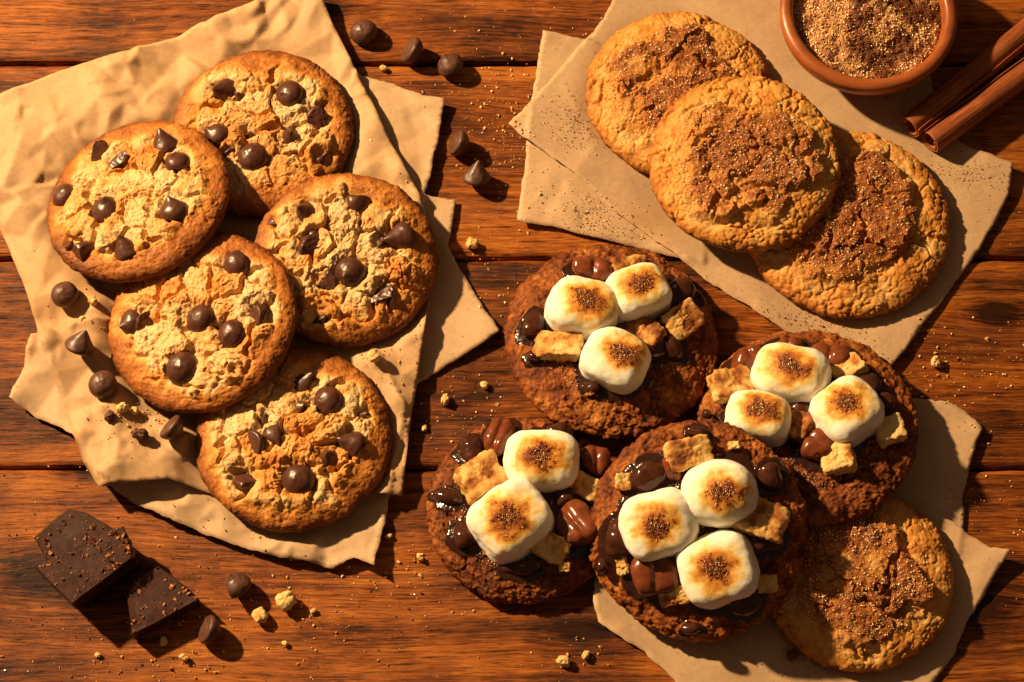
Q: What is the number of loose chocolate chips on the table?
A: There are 11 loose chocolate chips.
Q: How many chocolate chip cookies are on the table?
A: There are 5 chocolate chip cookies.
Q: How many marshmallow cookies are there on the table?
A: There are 4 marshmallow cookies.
